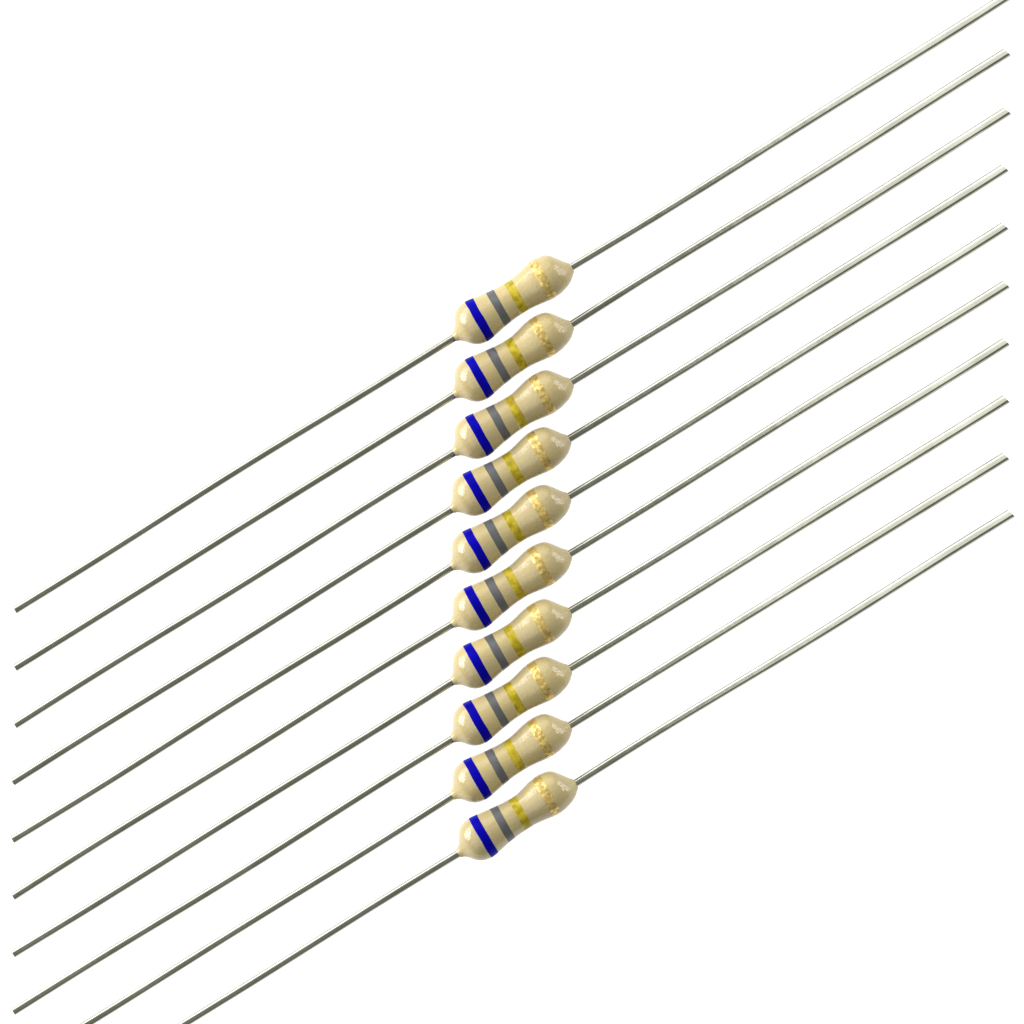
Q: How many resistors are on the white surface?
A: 10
